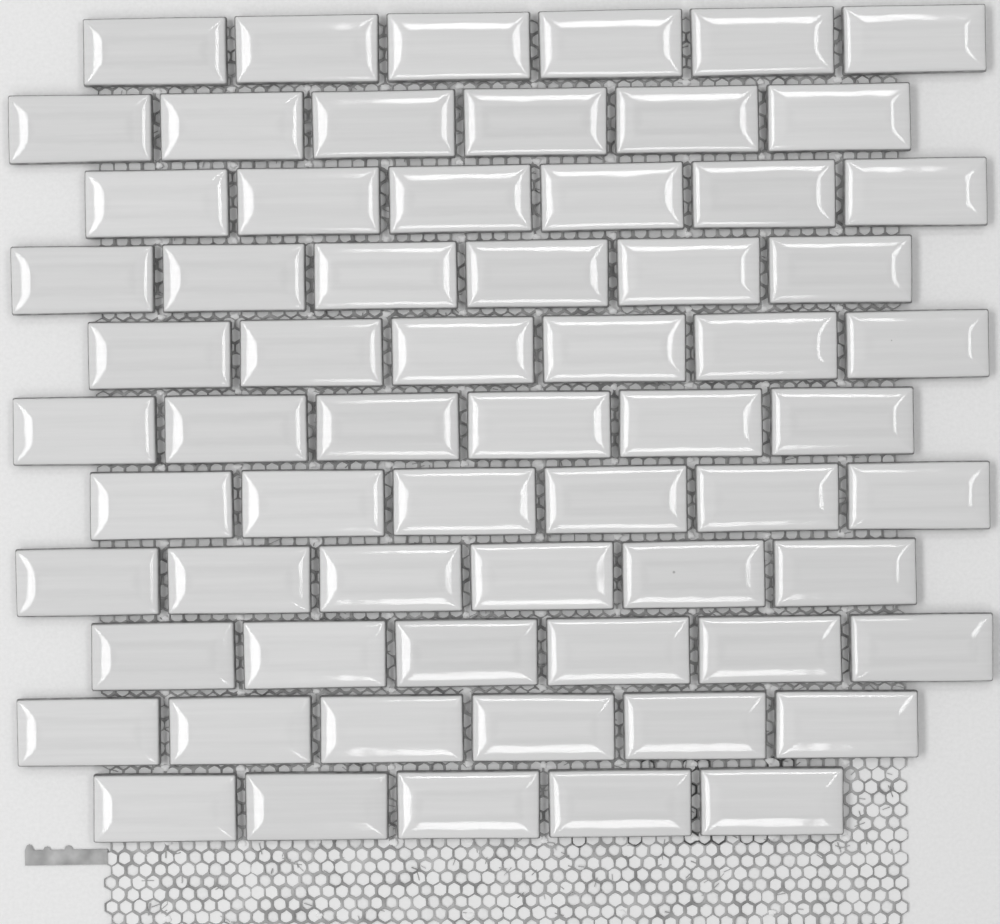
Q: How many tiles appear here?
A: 65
